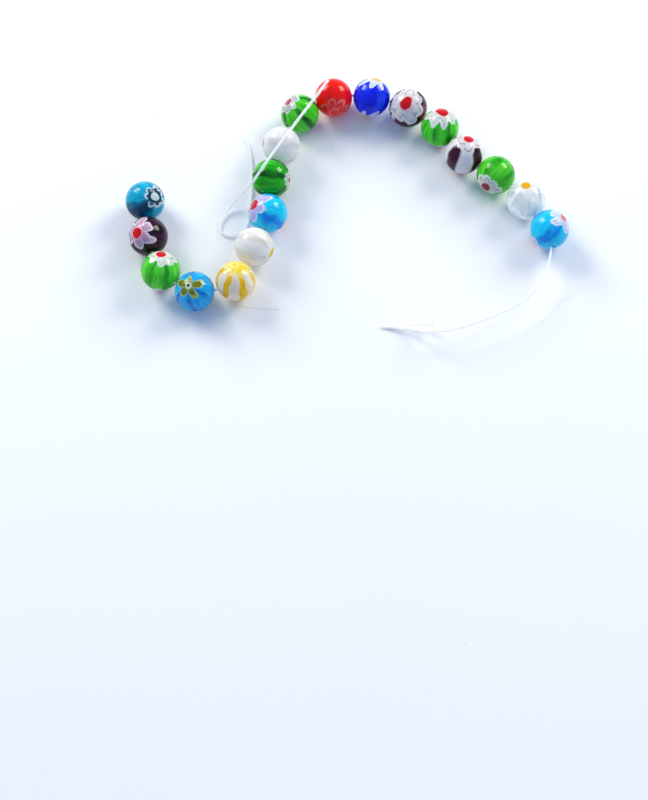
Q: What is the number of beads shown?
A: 18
